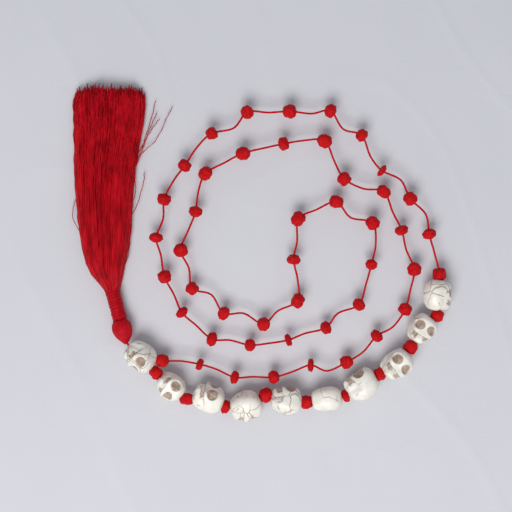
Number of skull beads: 10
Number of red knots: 55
